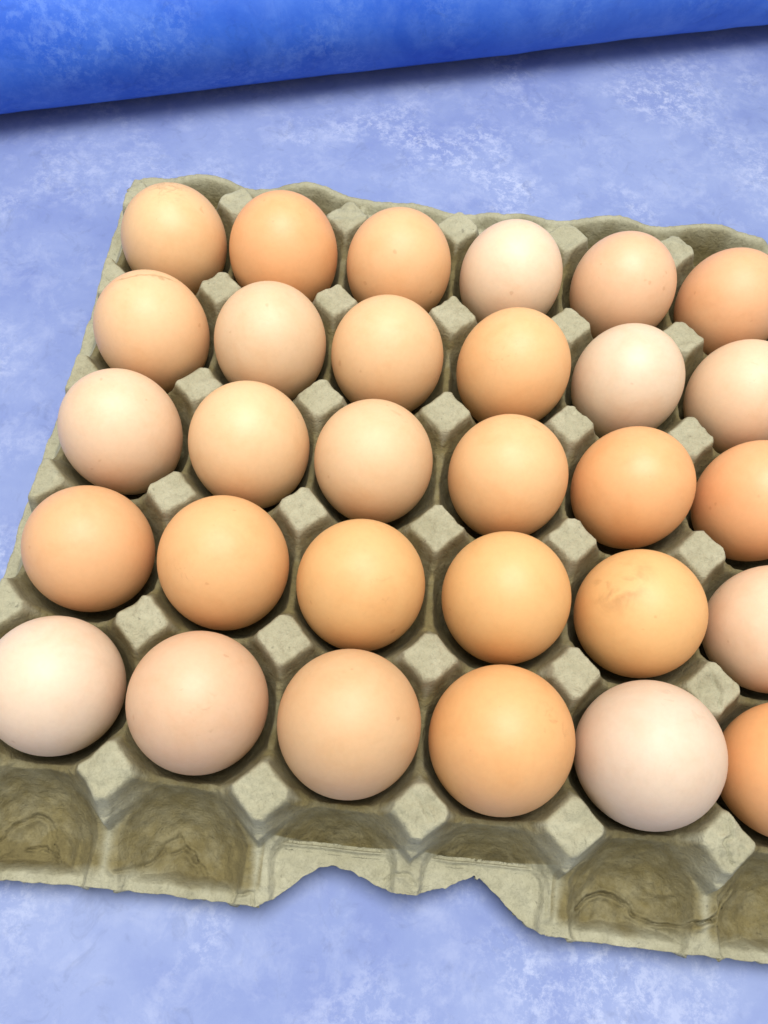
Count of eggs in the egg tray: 30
